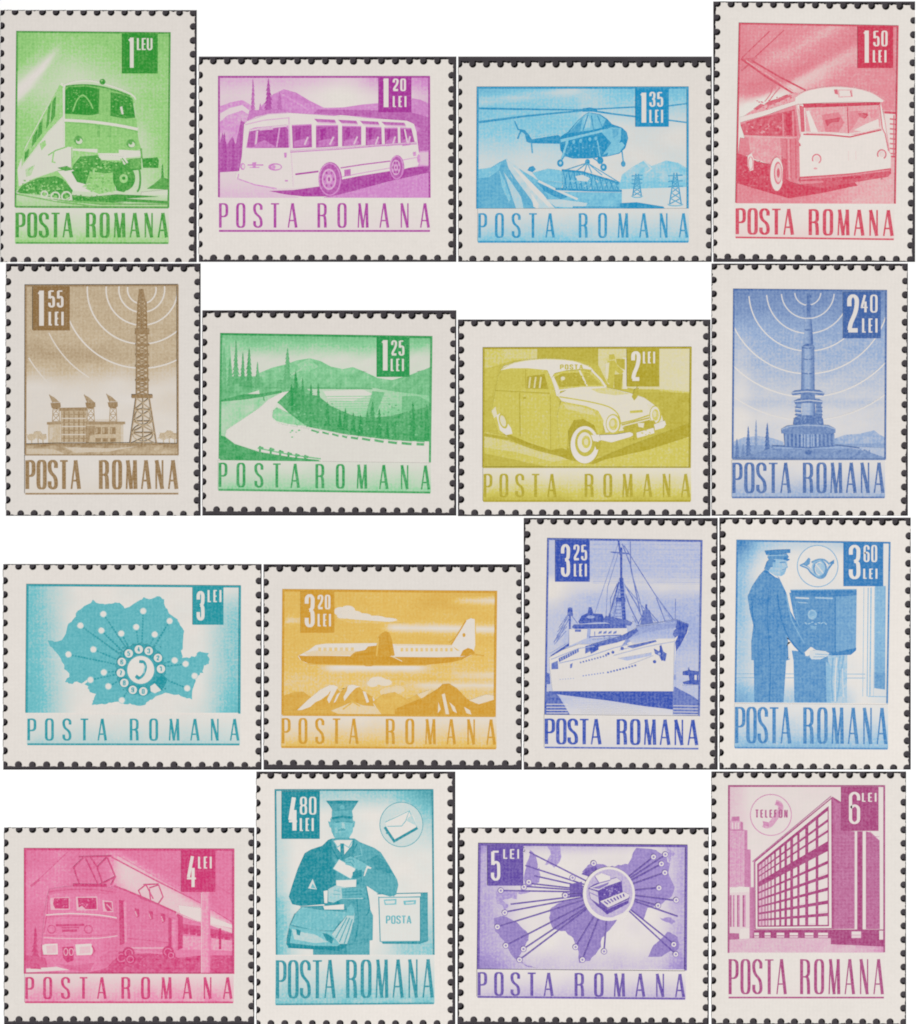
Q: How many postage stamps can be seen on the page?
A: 16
